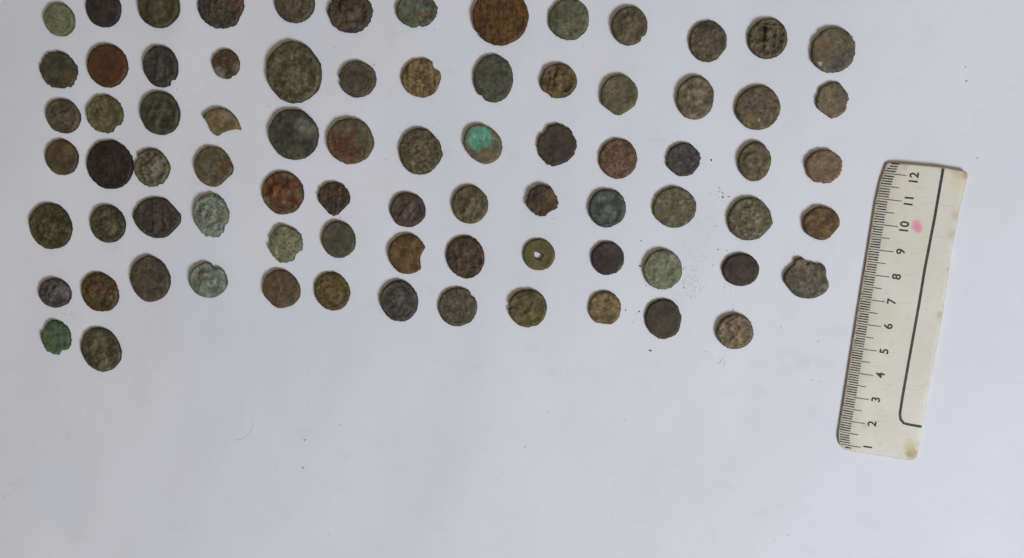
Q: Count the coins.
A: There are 79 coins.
